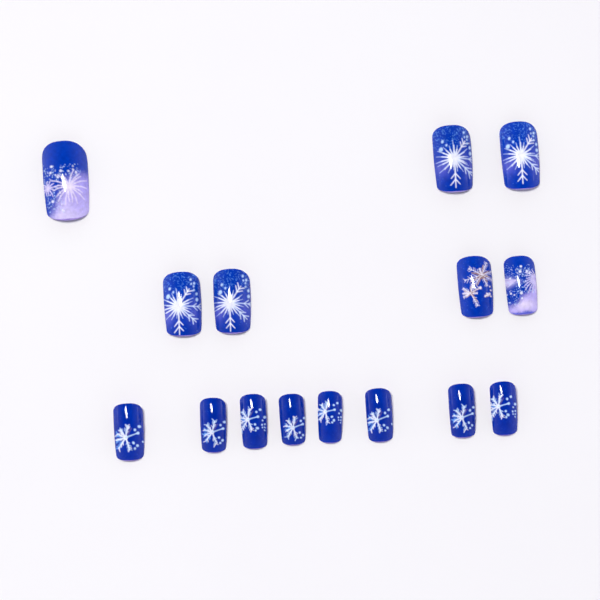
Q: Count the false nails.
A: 15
